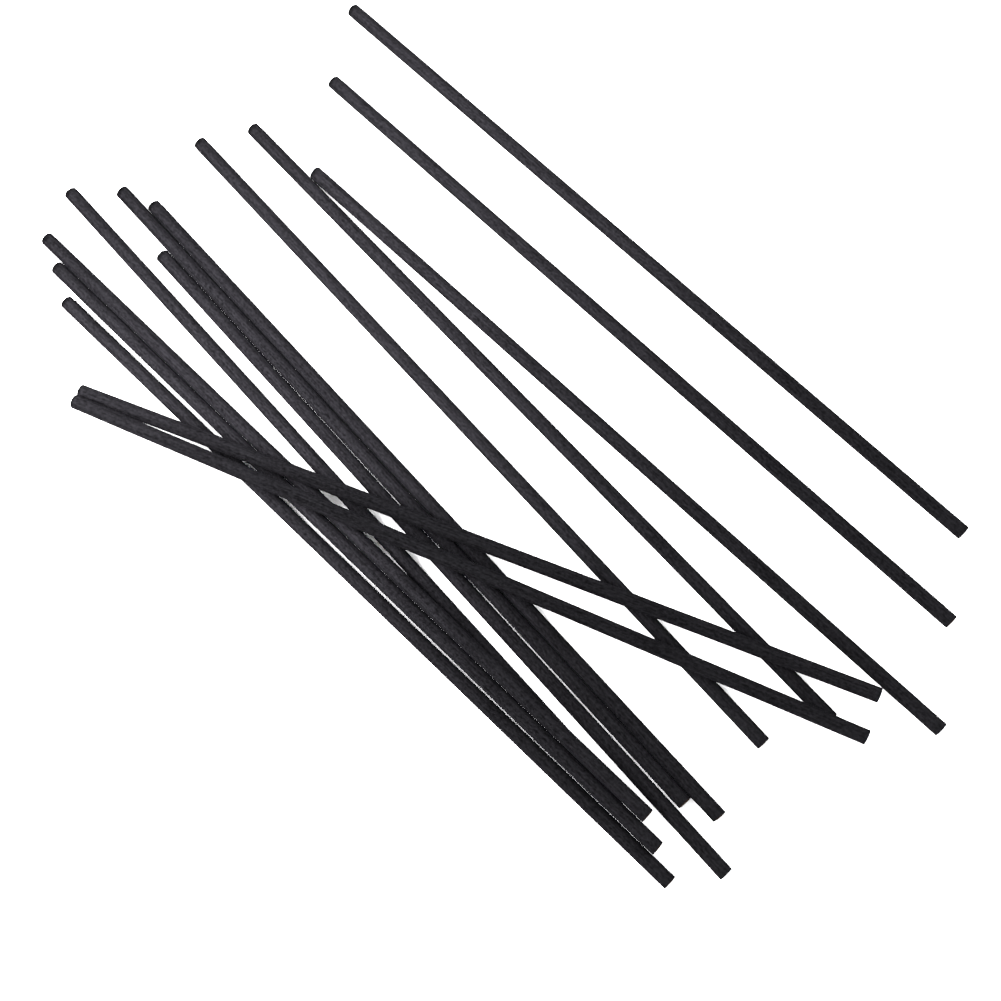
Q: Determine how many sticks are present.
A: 14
